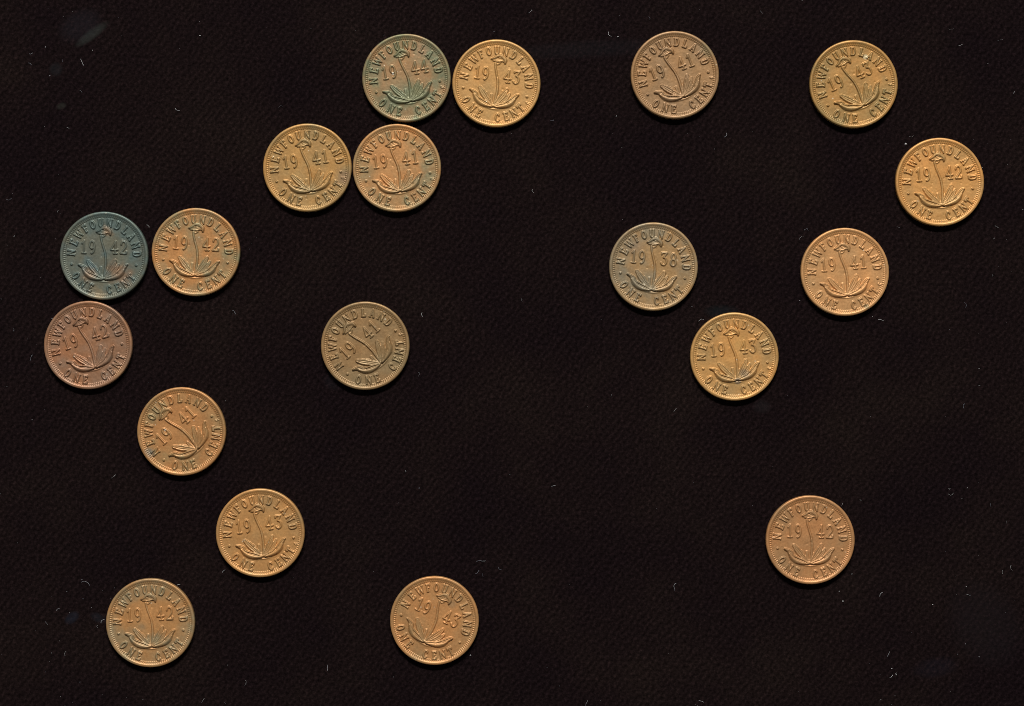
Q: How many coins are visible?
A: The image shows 19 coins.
